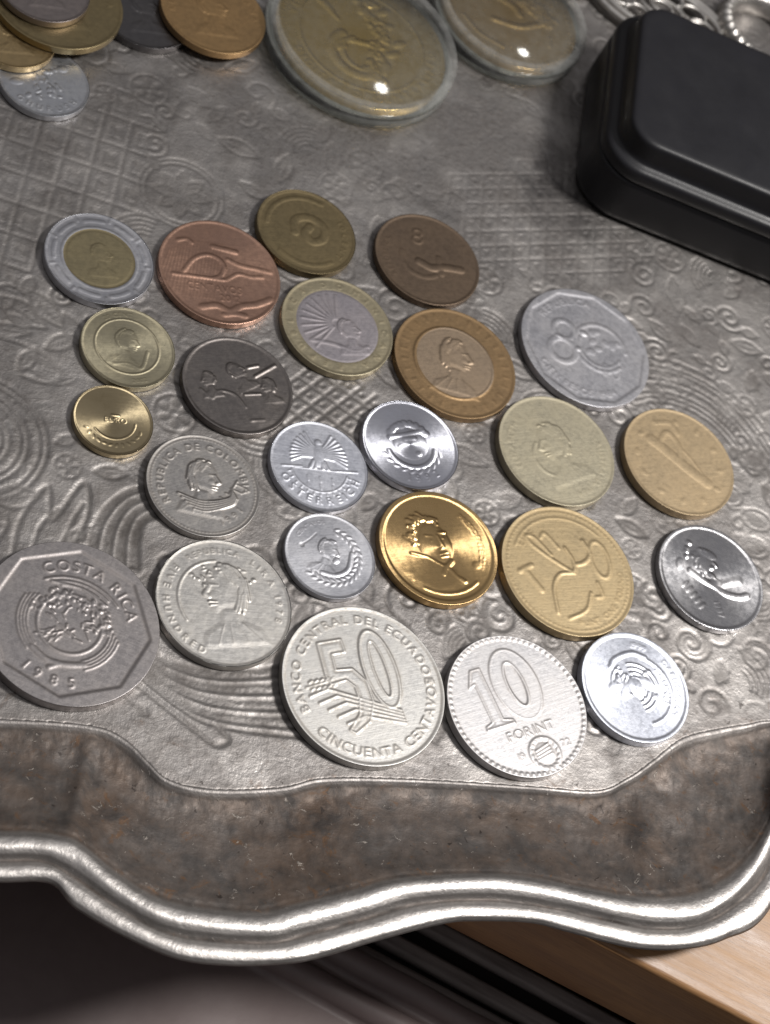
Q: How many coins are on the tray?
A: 32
